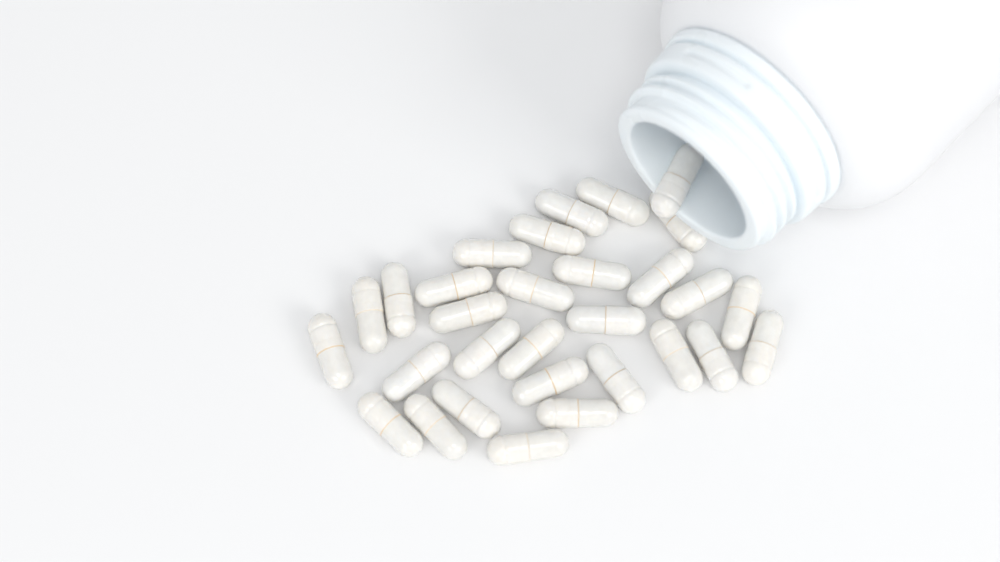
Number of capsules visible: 30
